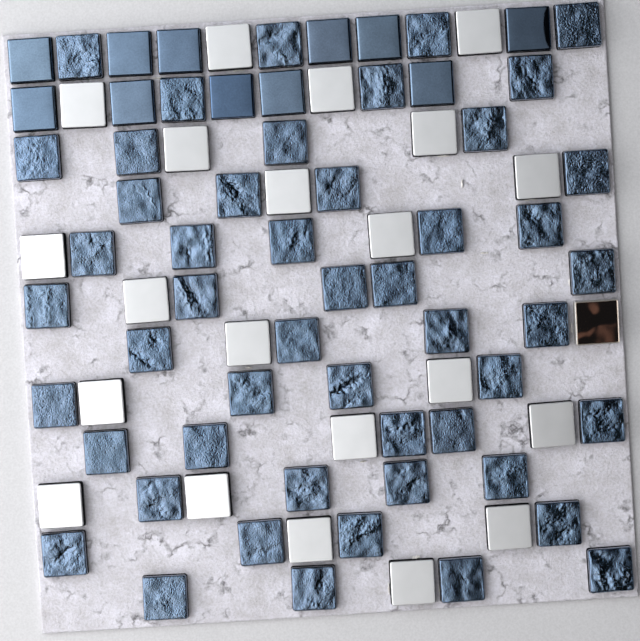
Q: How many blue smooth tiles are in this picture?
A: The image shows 11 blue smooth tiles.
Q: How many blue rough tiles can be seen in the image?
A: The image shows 50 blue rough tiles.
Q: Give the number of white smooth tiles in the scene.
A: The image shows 21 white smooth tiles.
